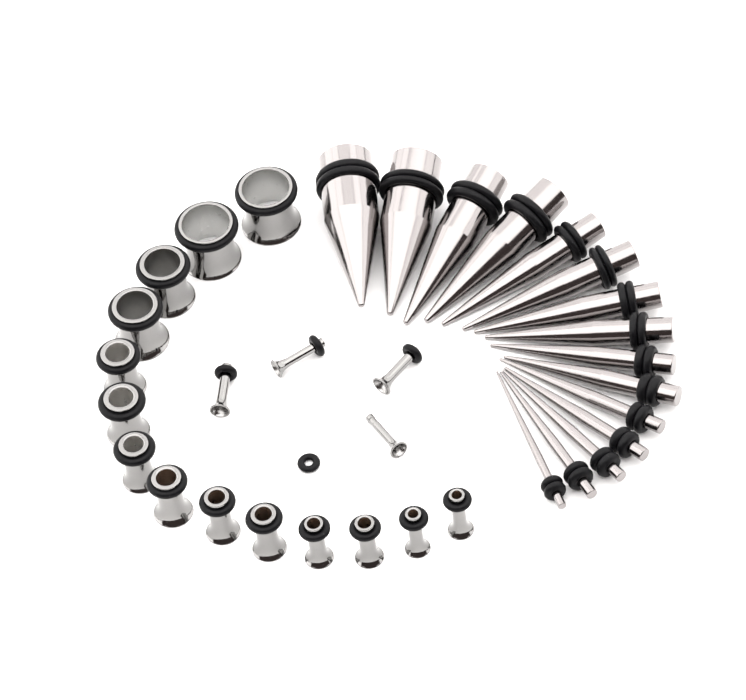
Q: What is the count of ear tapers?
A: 15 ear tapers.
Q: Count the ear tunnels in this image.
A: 18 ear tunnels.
